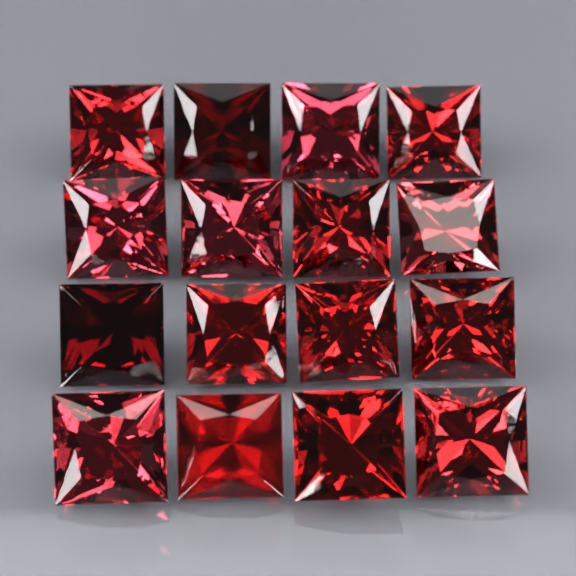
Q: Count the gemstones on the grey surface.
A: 16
